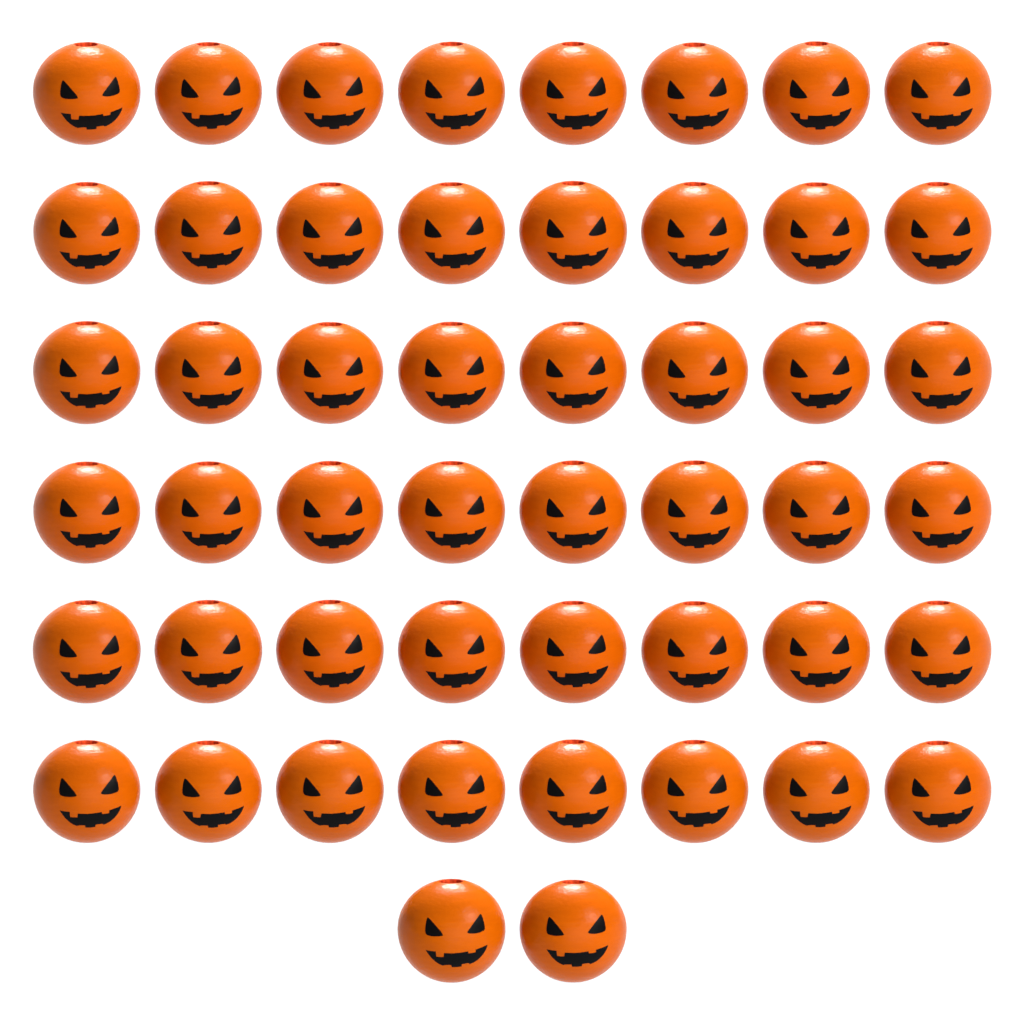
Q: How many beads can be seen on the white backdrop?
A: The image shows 50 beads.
